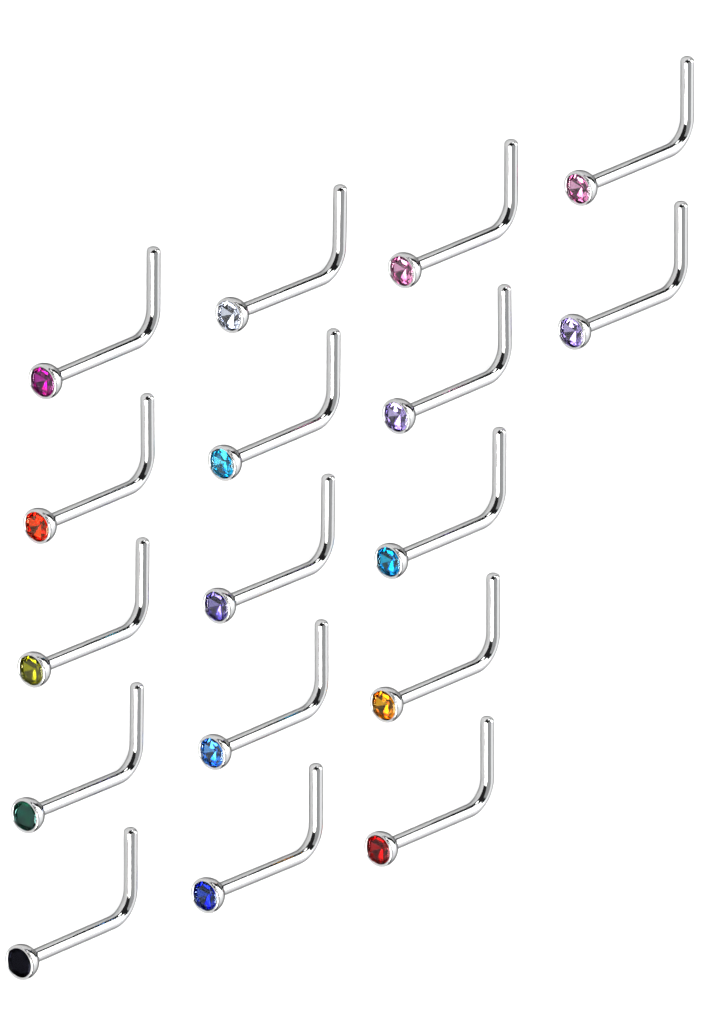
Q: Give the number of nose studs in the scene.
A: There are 17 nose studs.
